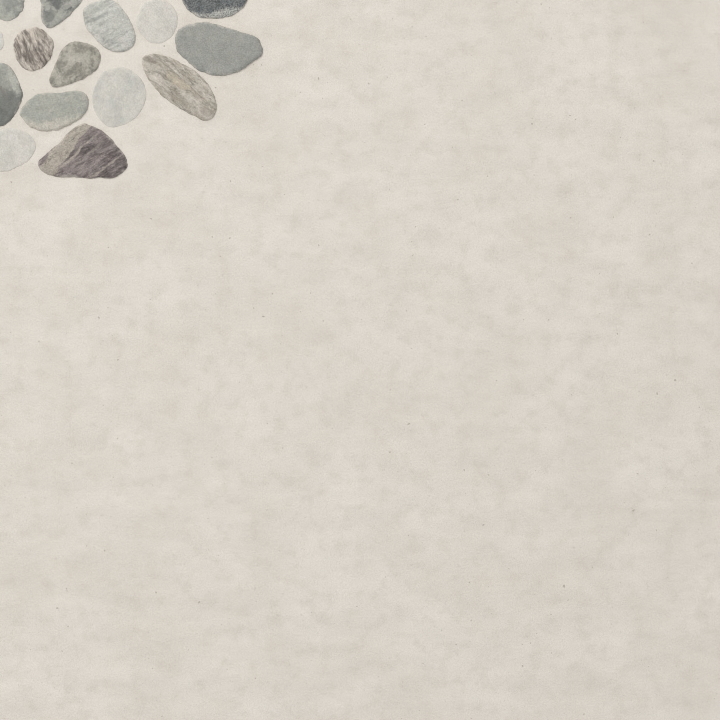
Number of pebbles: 15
